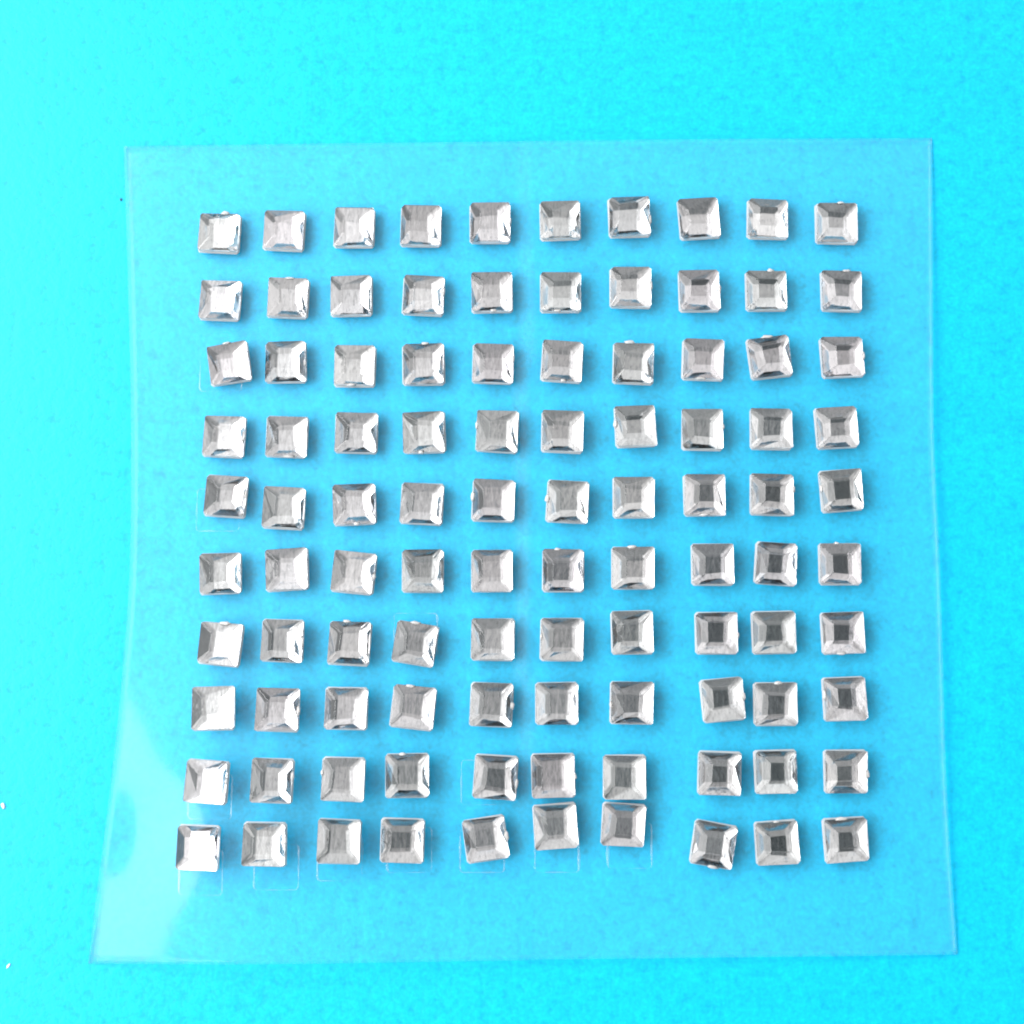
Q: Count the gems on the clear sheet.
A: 100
